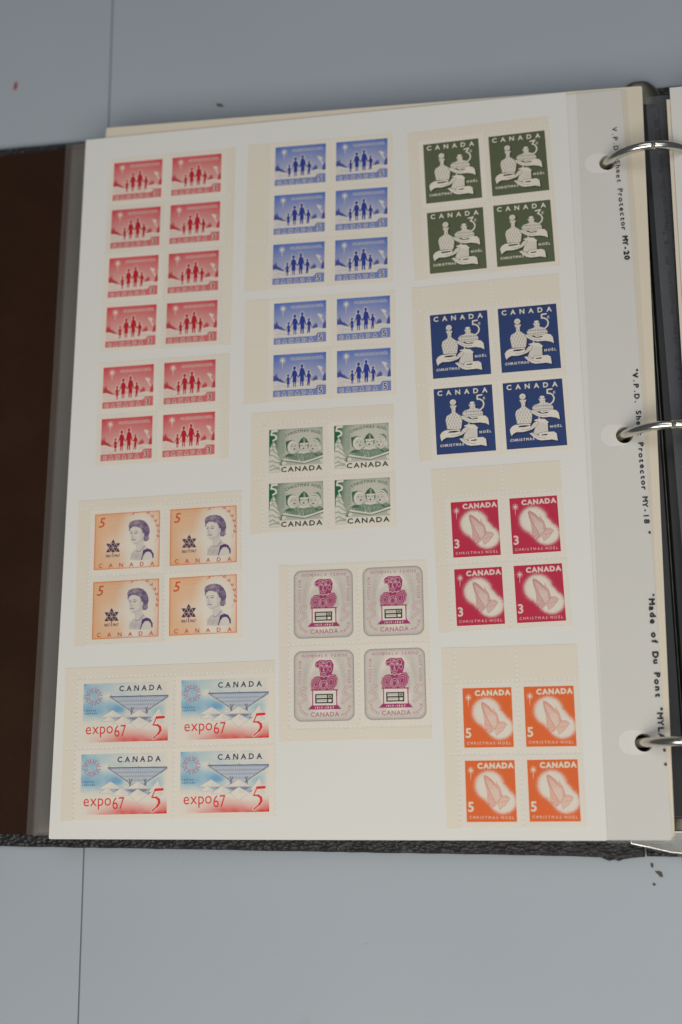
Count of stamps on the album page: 54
